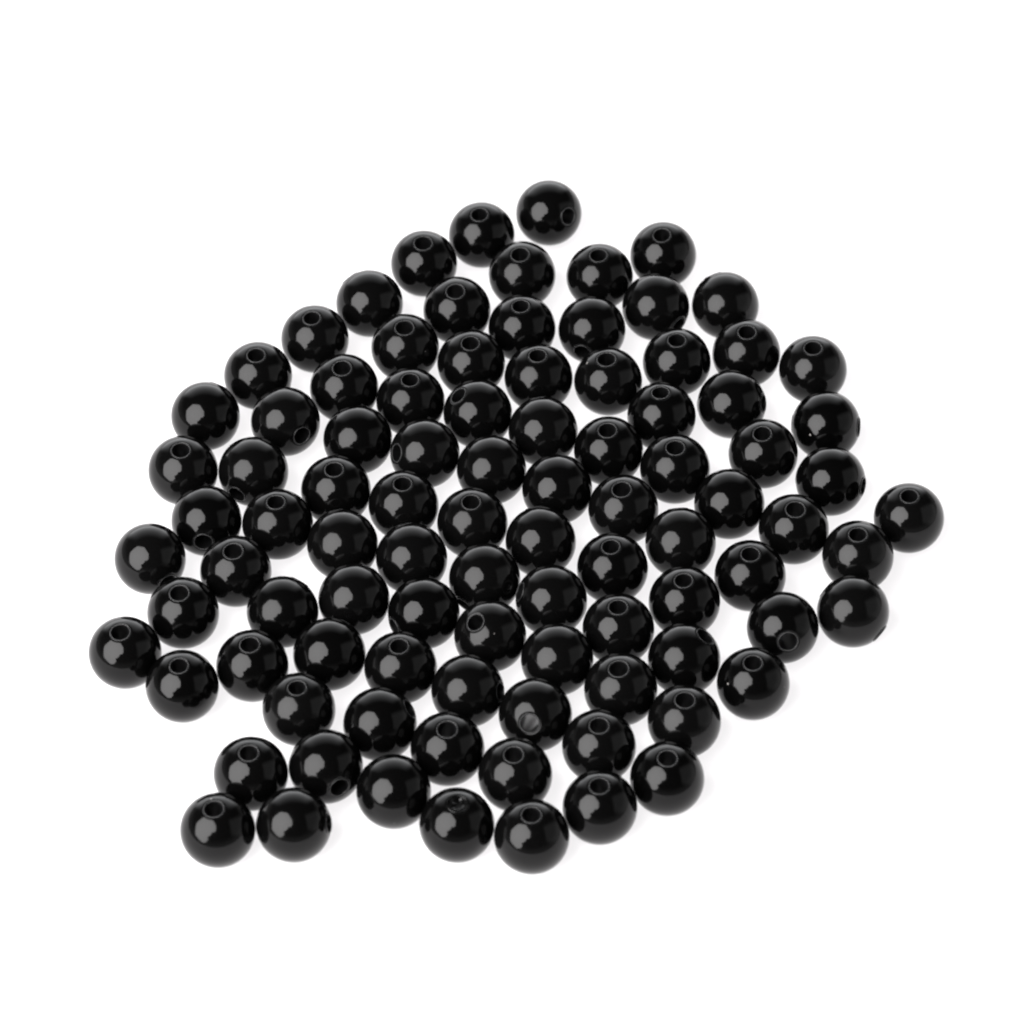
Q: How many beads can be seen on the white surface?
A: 95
